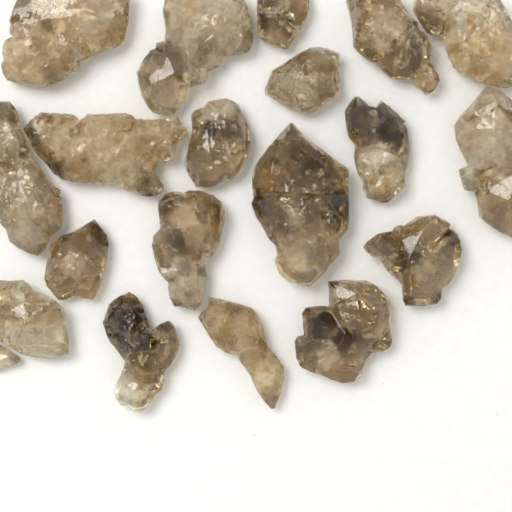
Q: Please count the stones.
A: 20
